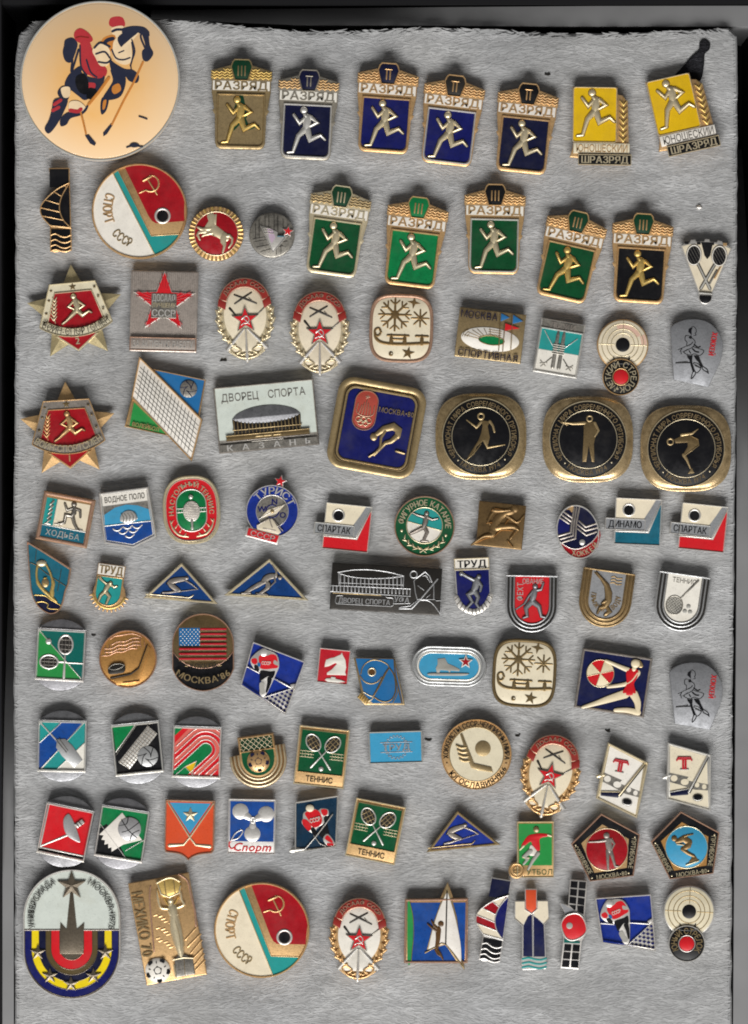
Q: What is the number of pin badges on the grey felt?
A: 93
